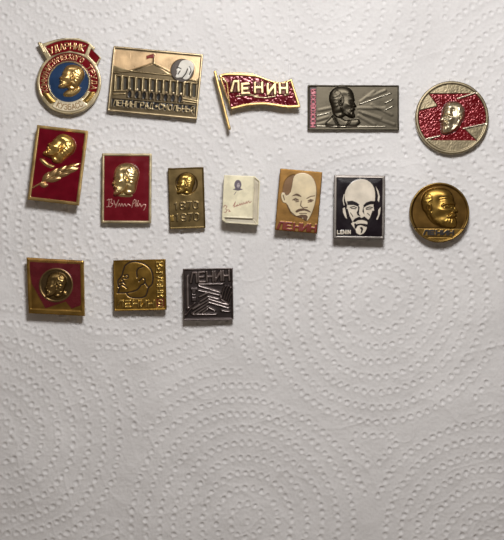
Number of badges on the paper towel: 15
